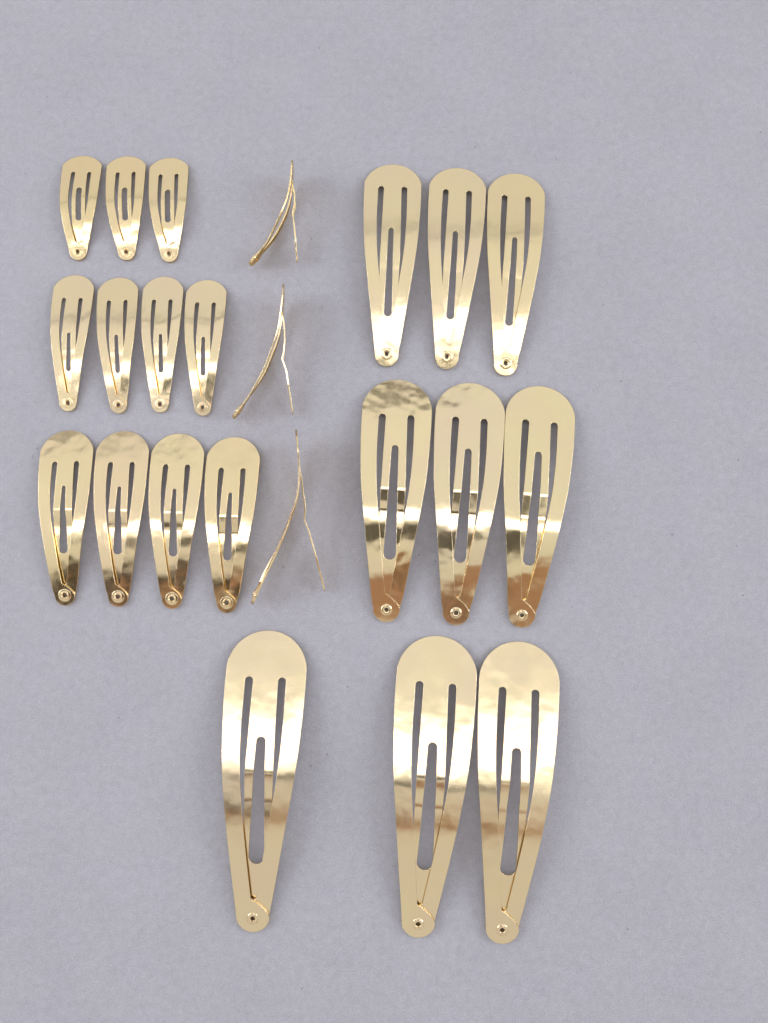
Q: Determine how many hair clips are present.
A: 23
